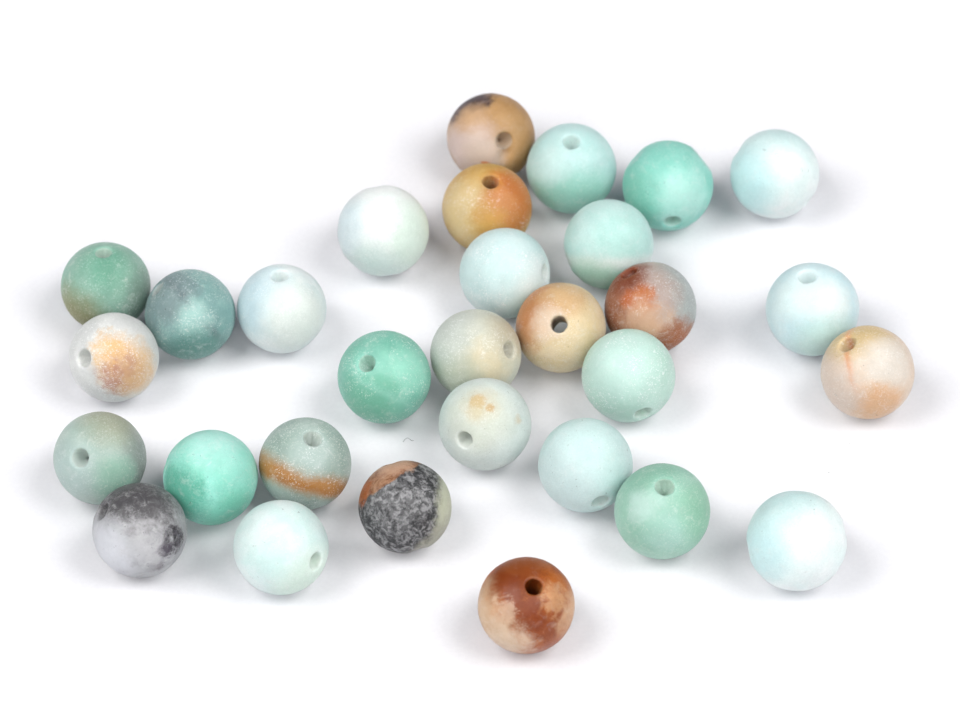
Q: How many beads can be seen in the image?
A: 30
